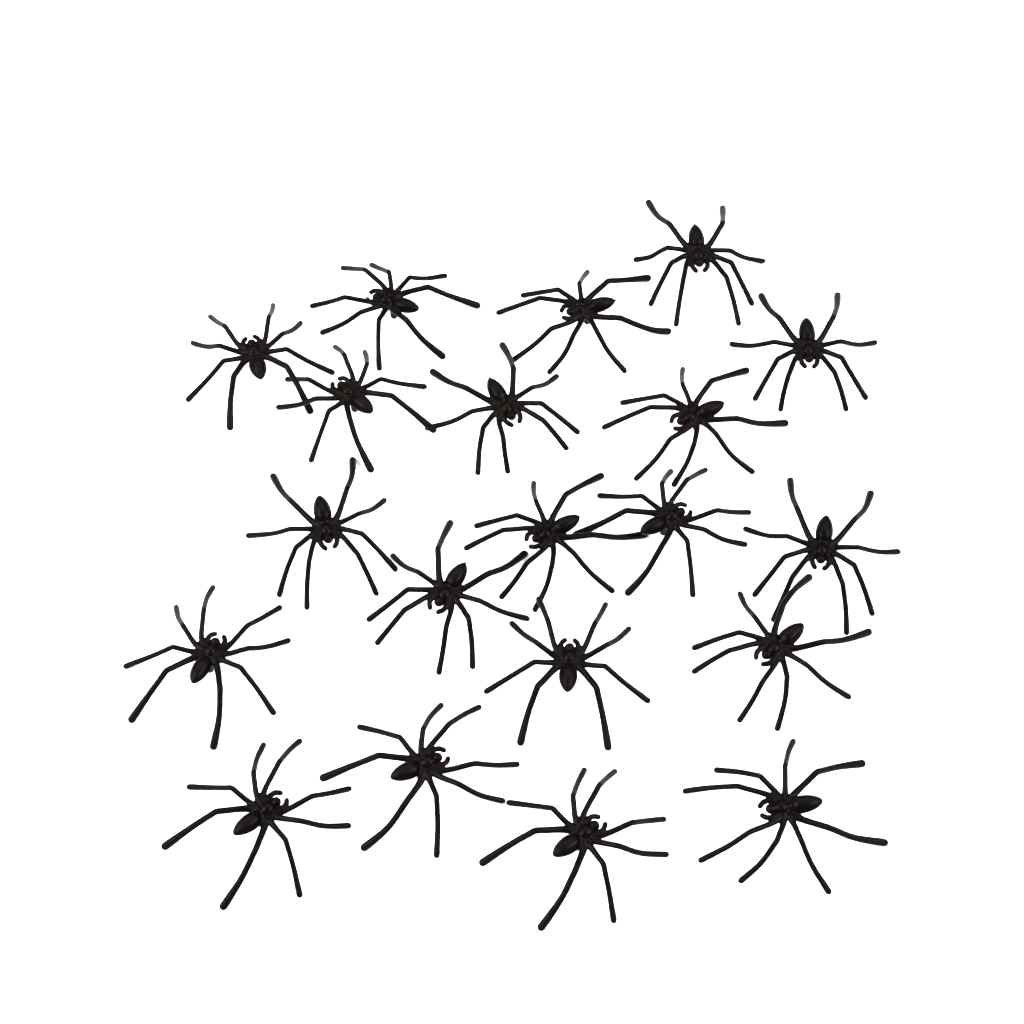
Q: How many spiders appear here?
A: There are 20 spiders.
